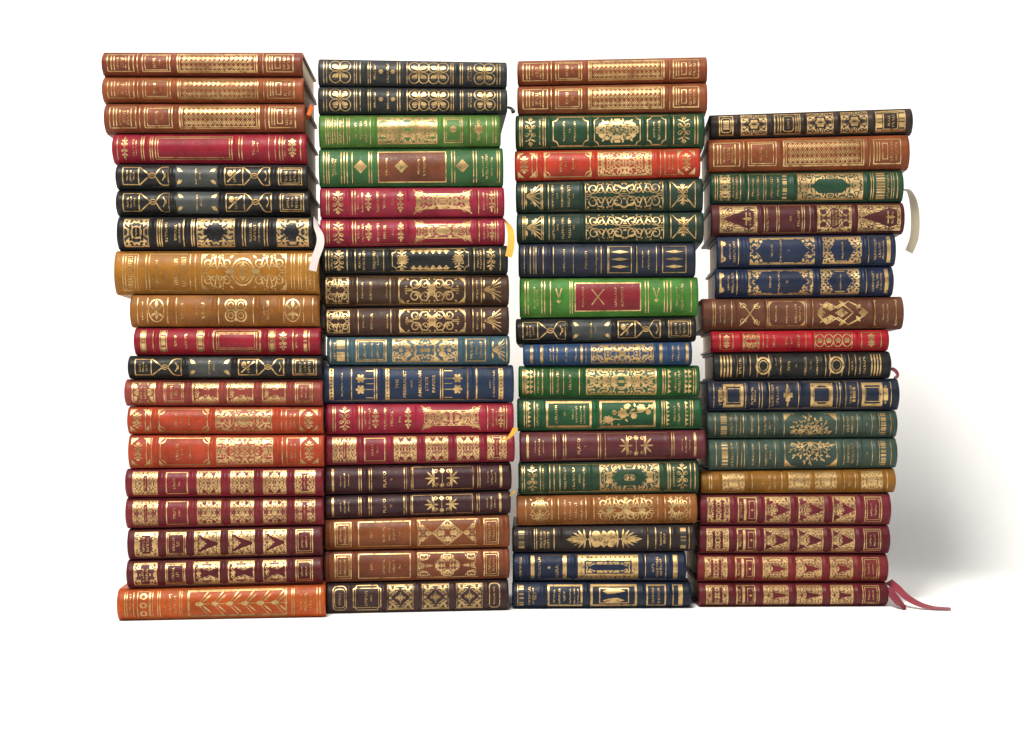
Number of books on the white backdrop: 72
